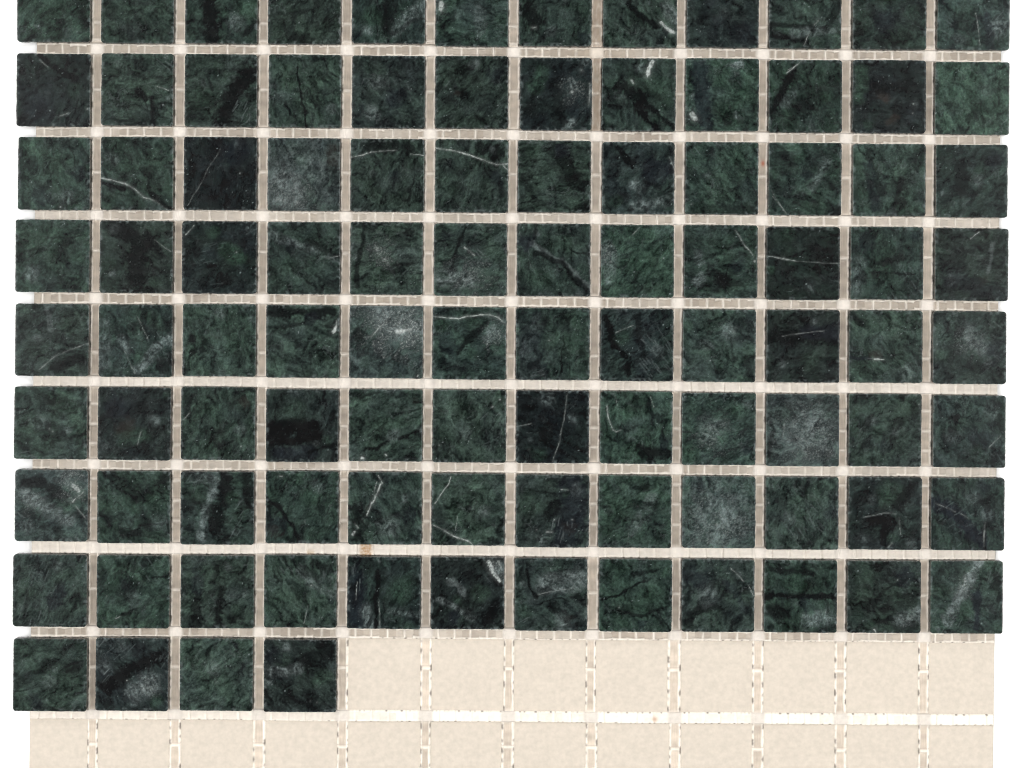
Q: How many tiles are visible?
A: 100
